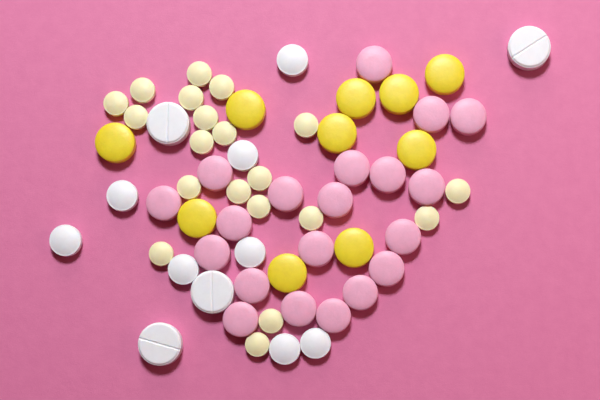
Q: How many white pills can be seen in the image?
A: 12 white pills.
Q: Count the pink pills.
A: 20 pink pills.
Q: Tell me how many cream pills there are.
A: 20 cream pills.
